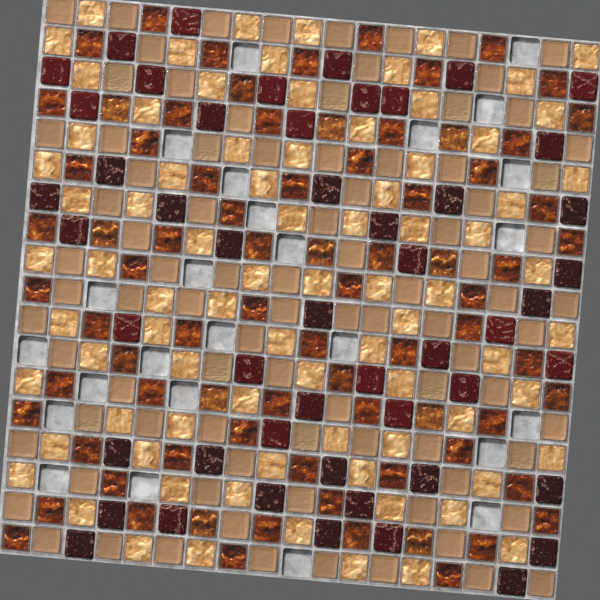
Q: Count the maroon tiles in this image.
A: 51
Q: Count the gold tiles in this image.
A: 81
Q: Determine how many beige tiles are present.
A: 89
